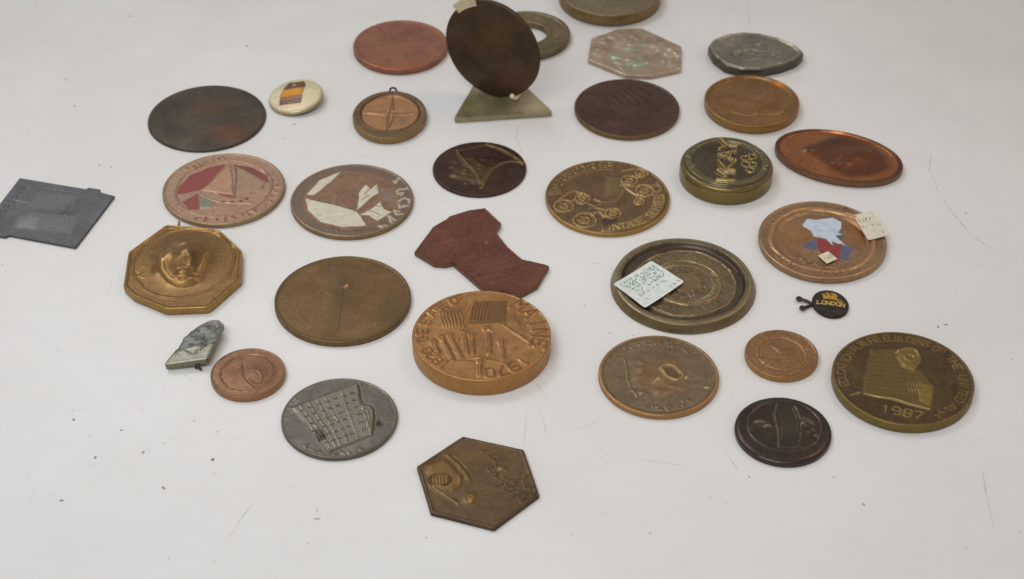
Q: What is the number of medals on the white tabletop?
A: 28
